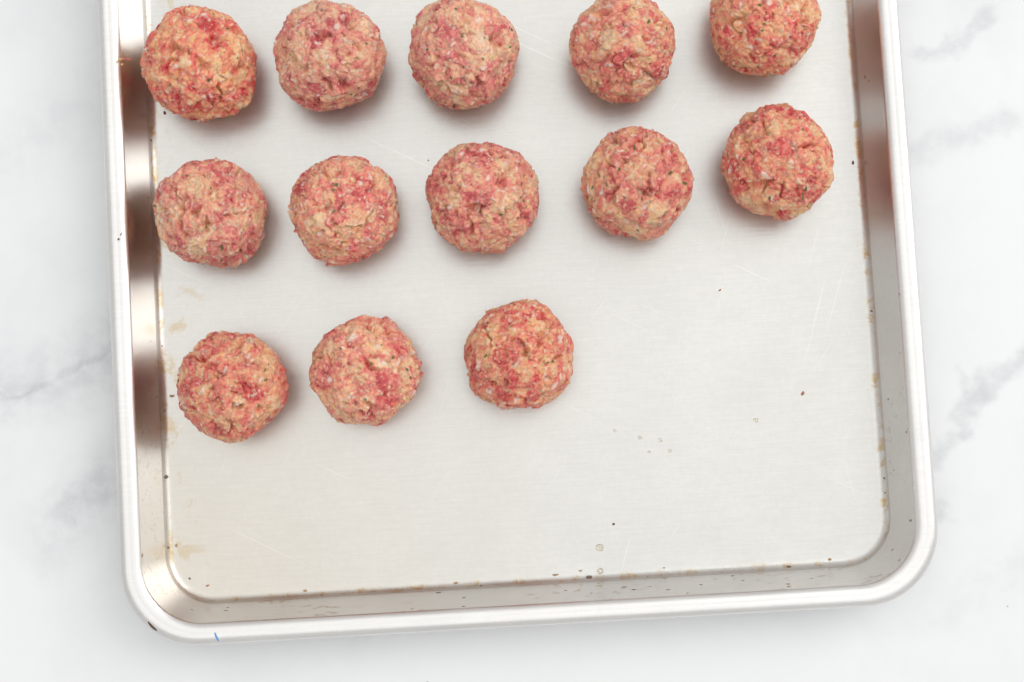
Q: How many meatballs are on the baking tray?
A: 13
